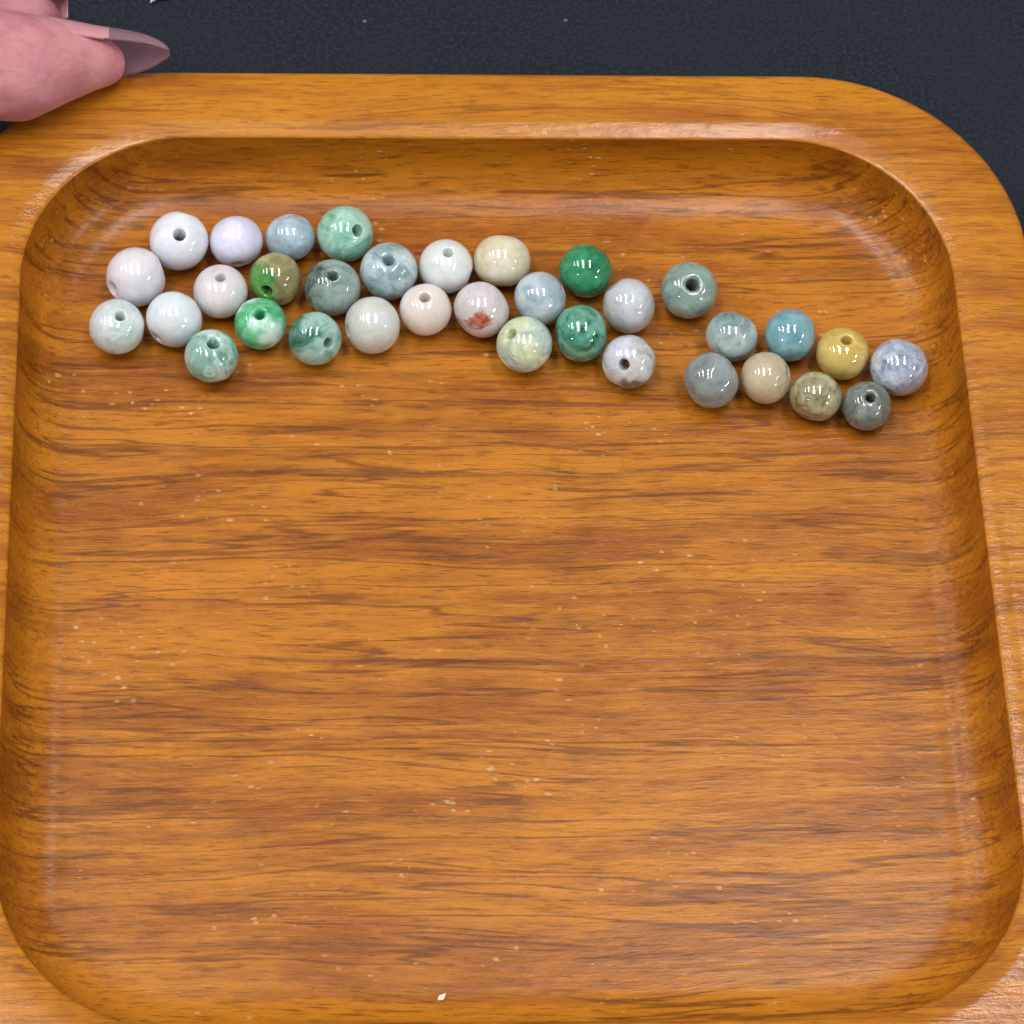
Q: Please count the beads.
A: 34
